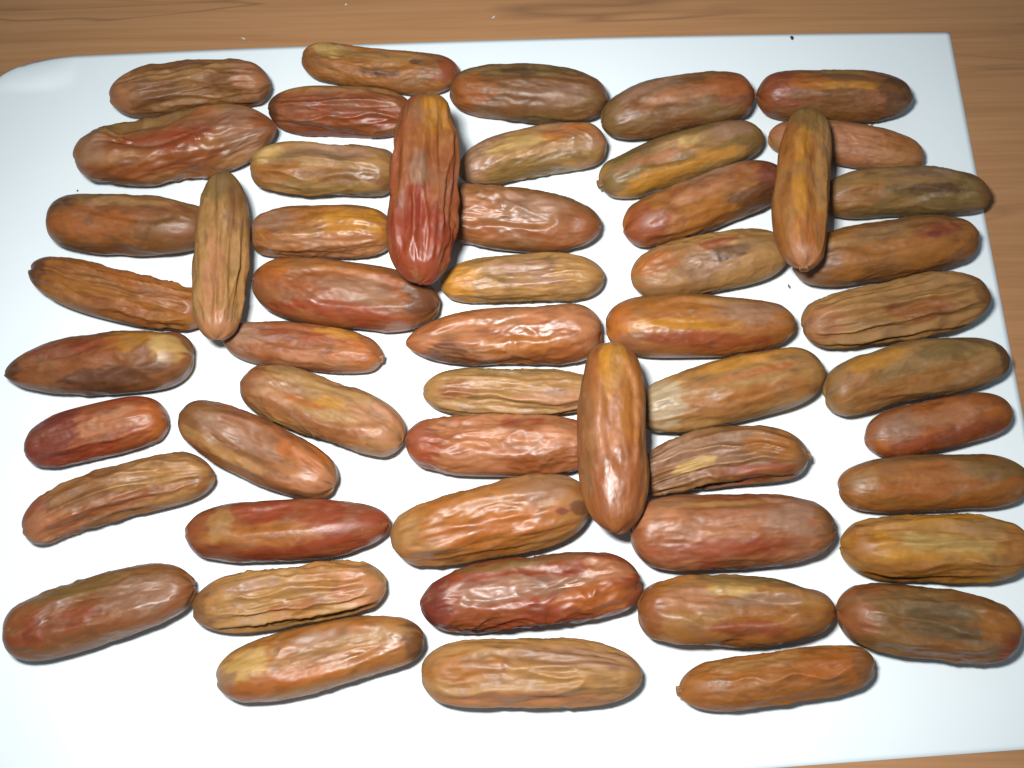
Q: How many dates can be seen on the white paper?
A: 53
